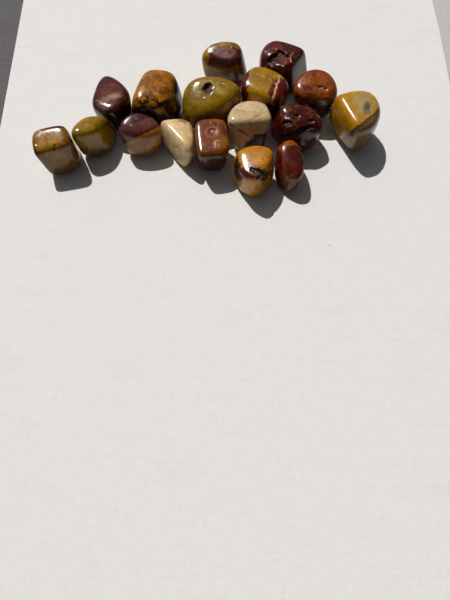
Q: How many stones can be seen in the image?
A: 17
